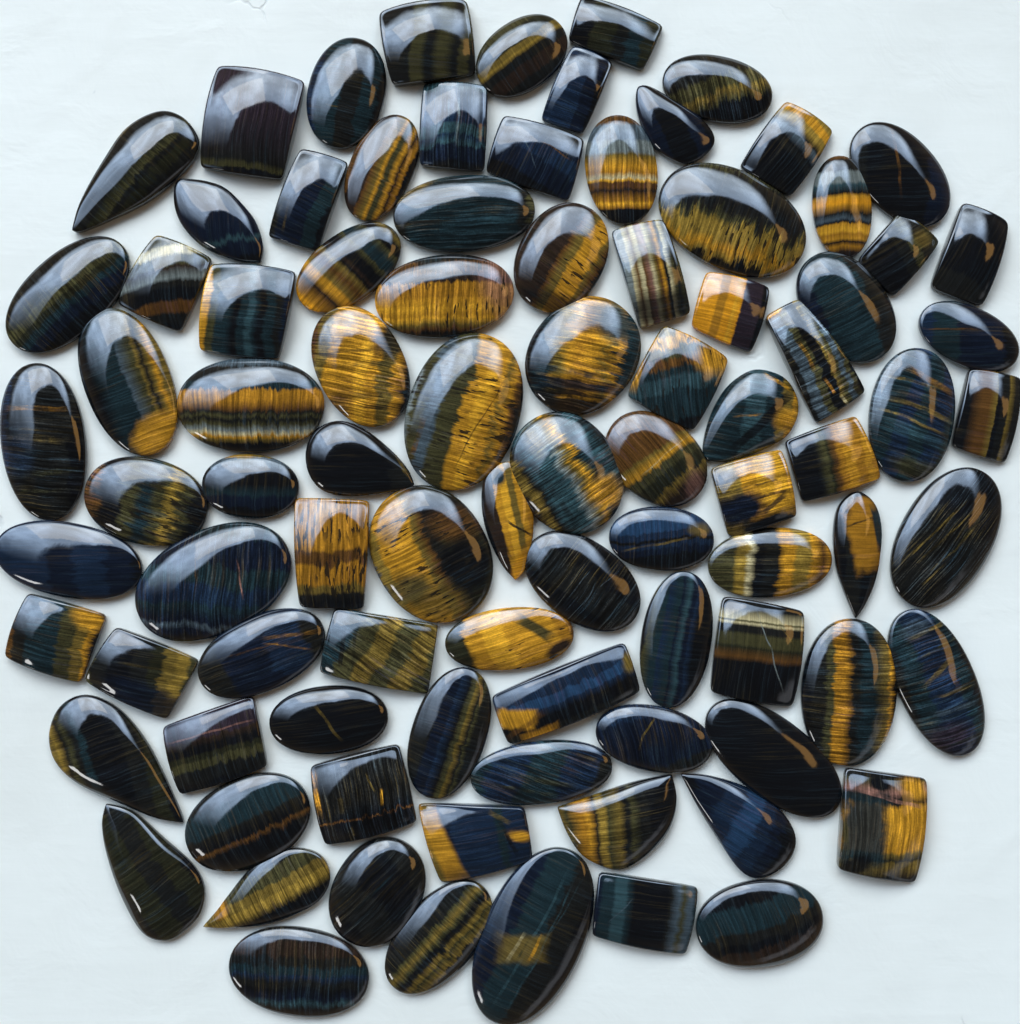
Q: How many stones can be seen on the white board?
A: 91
